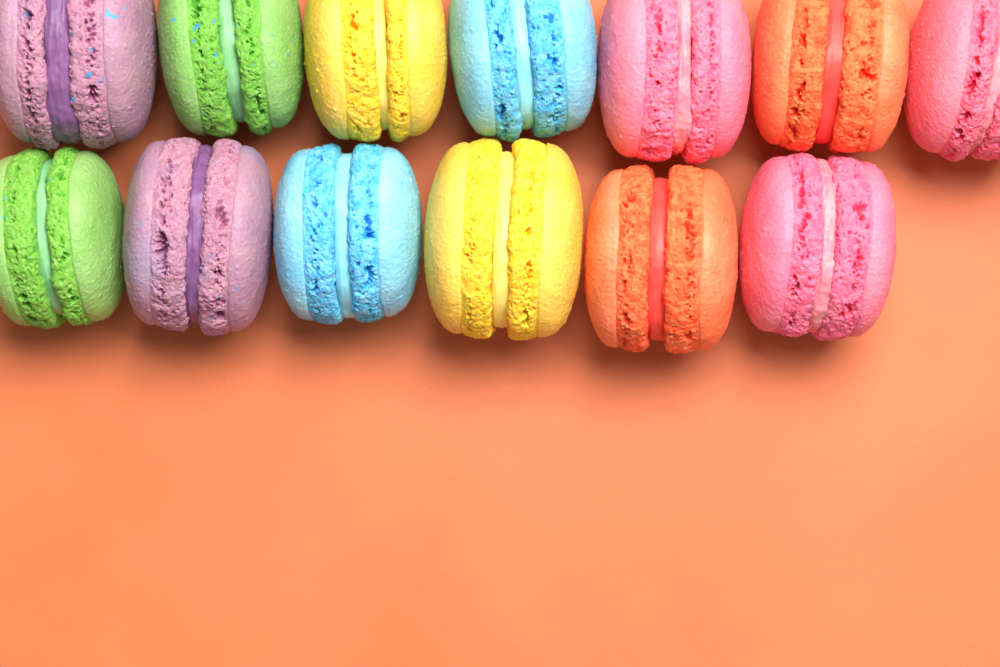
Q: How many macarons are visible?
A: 13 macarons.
